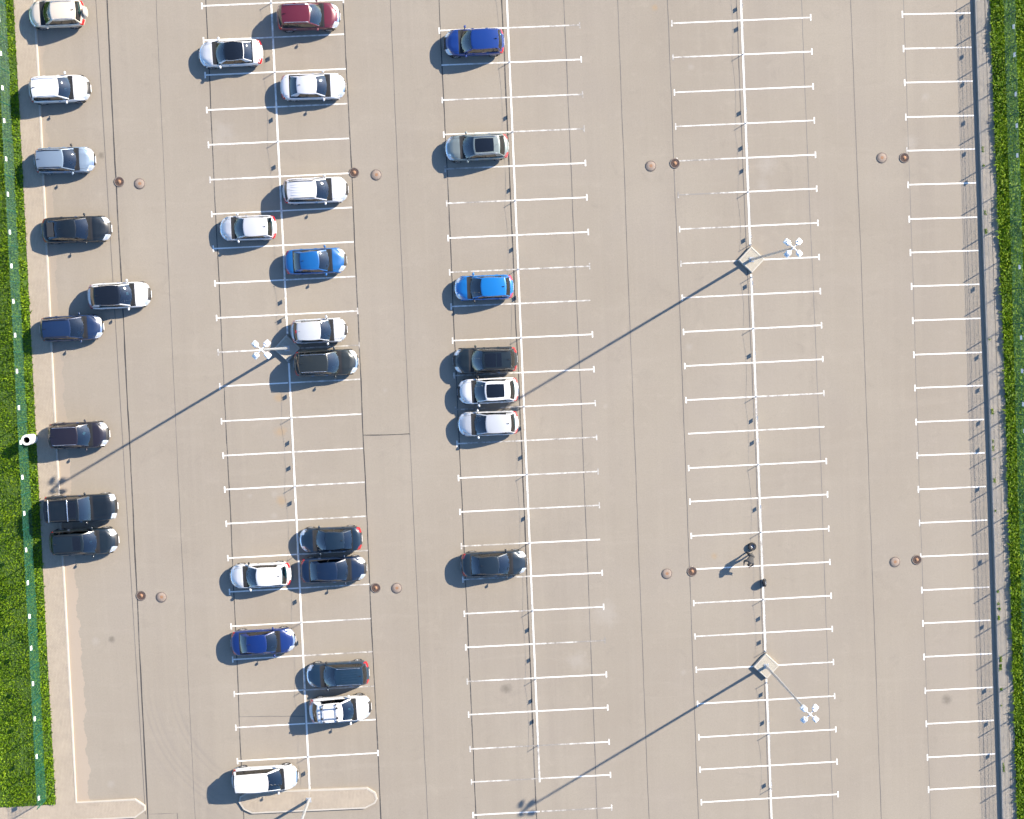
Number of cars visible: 31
